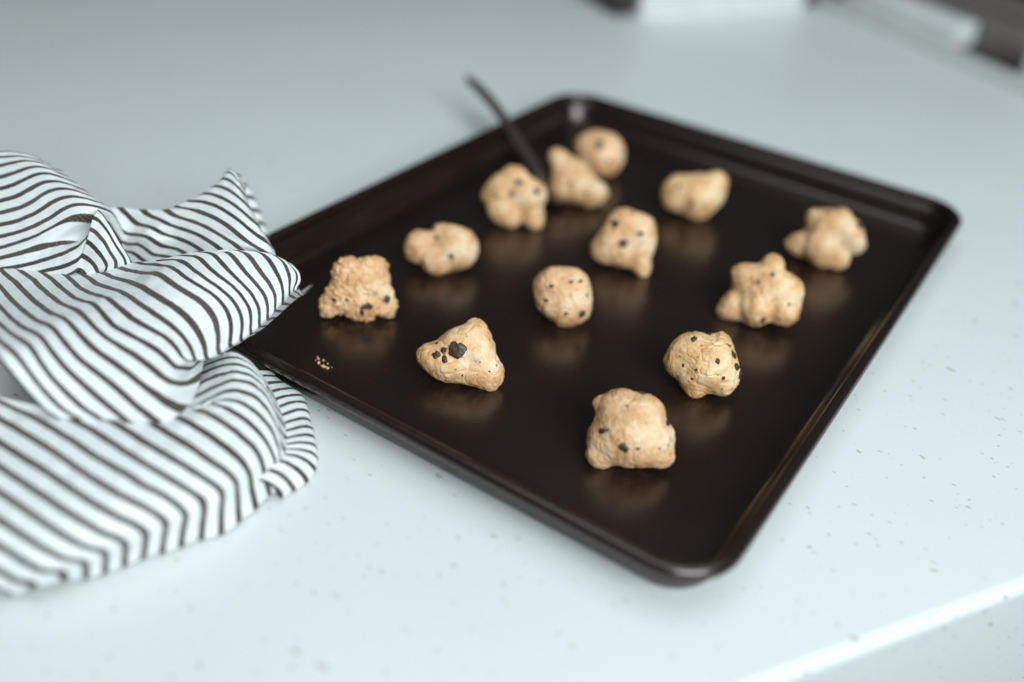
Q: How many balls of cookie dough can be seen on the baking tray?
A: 13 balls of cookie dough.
